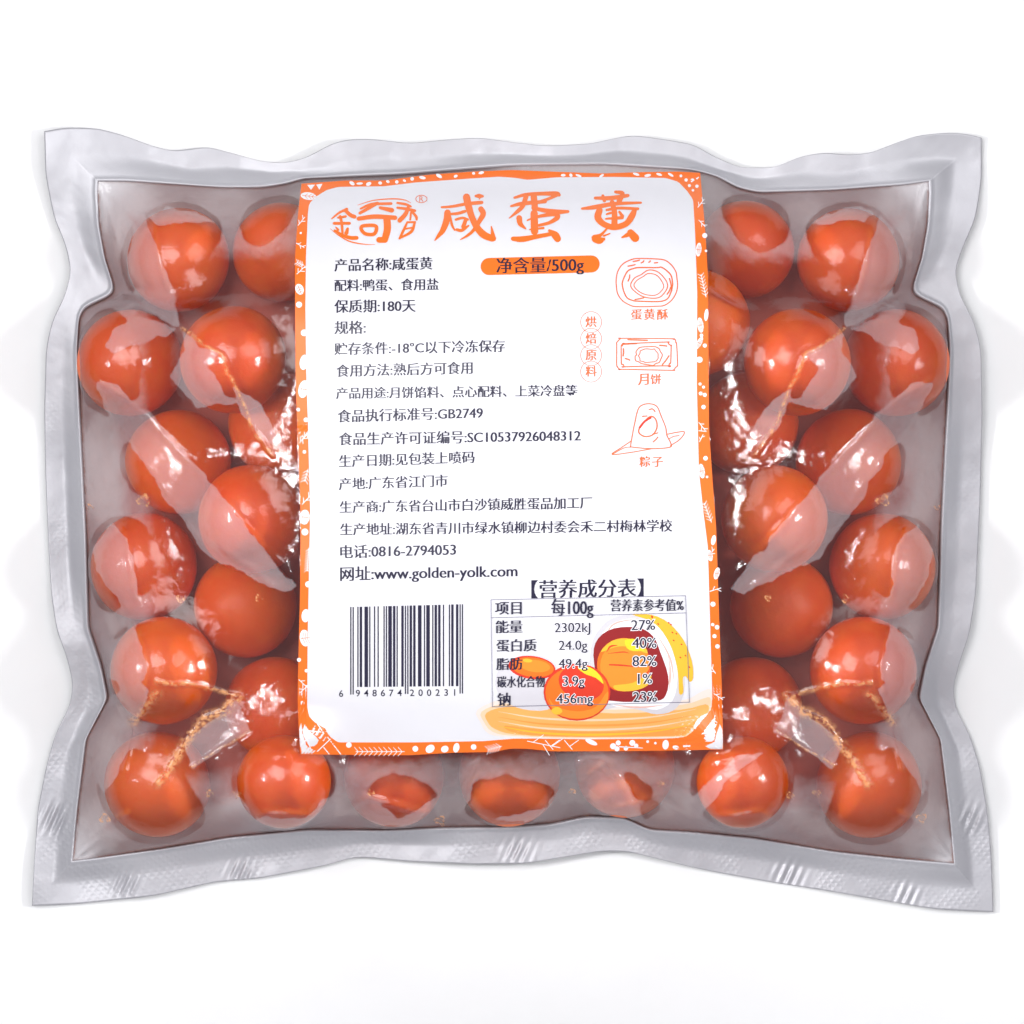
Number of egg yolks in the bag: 30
